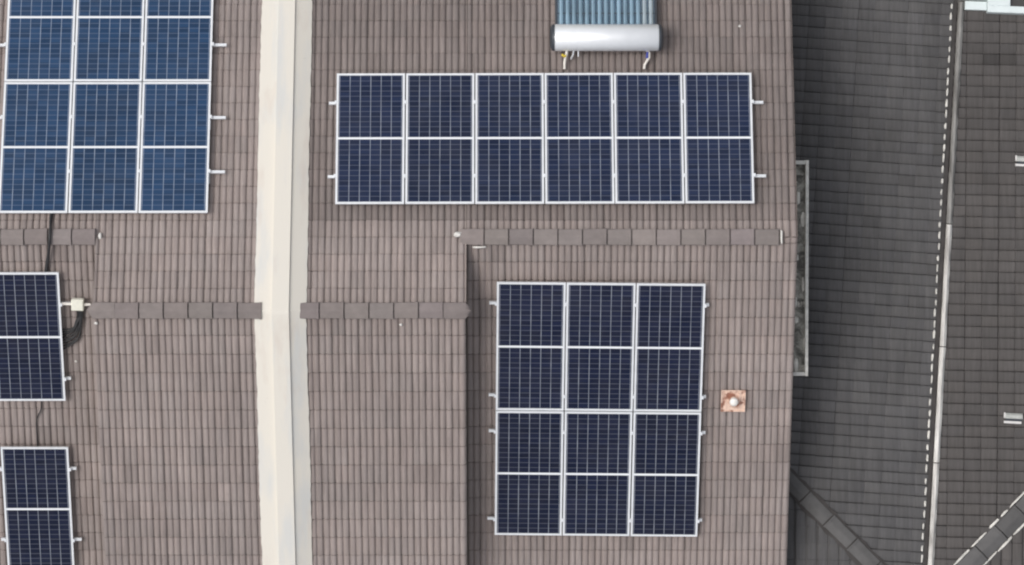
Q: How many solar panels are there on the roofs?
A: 20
